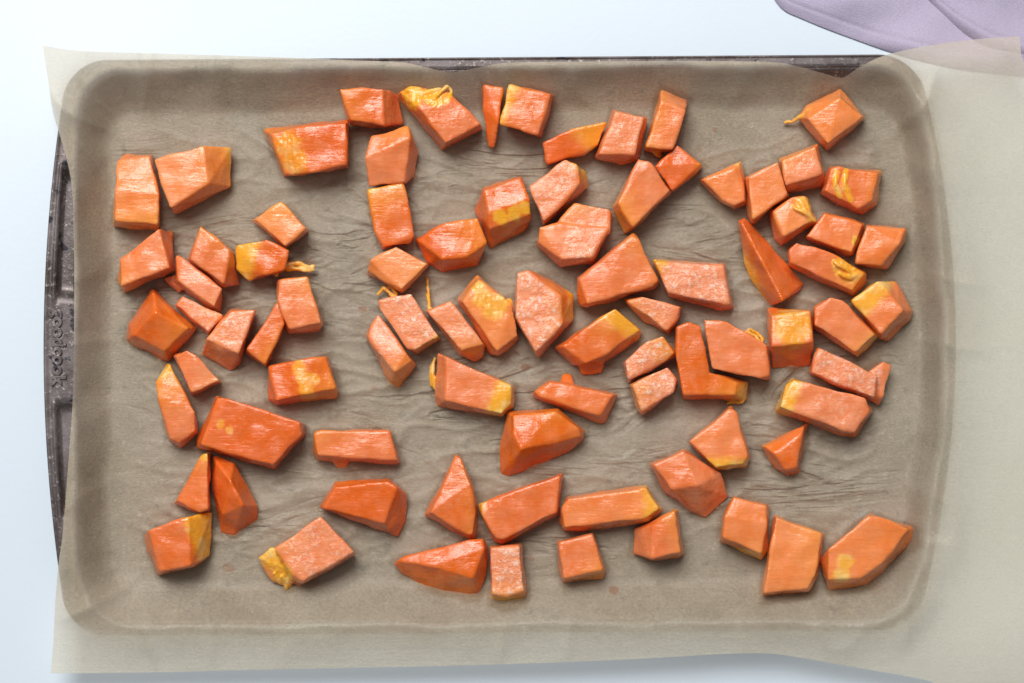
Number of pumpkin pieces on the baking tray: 83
